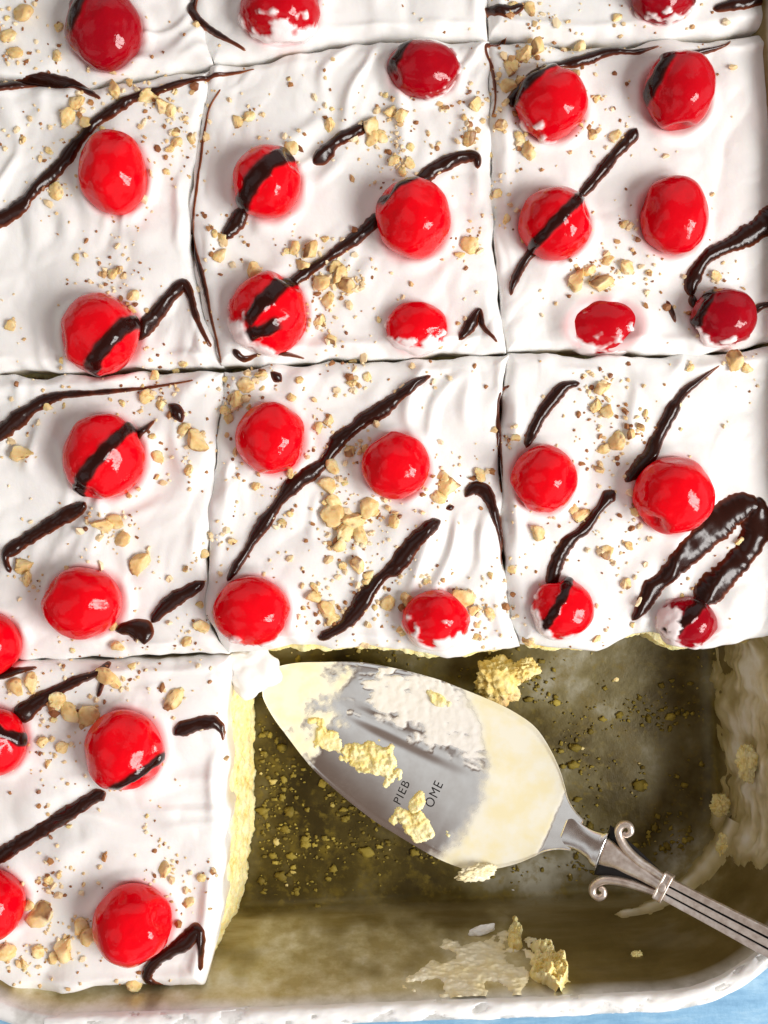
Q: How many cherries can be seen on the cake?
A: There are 31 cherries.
